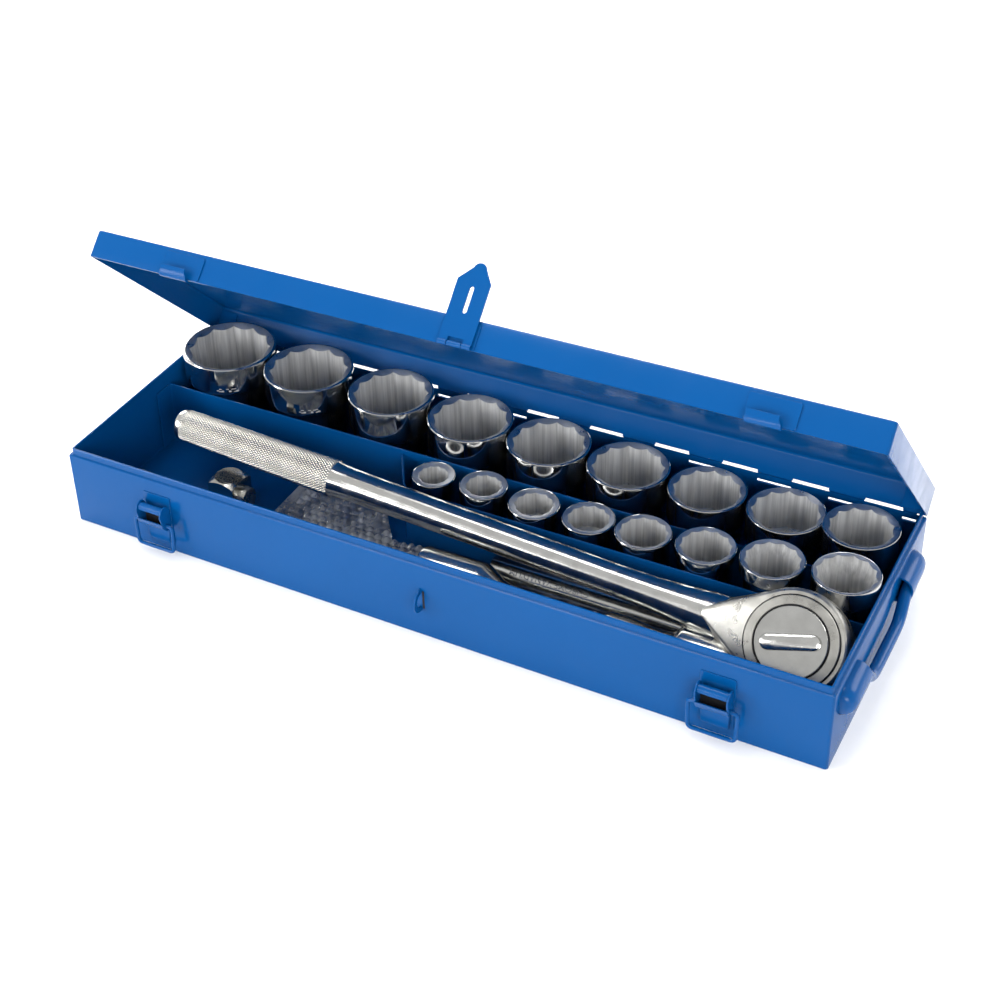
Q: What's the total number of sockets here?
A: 17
